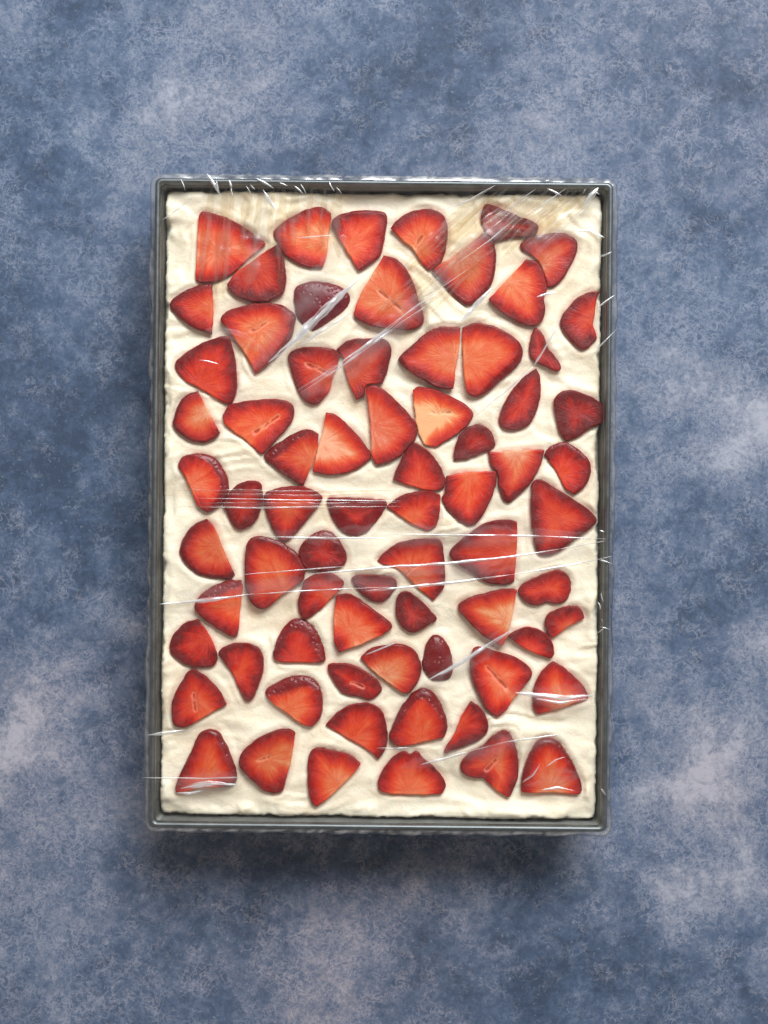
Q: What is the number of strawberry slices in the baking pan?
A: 72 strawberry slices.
